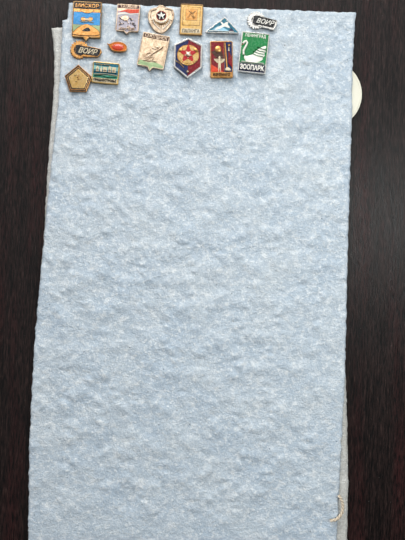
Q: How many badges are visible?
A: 14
